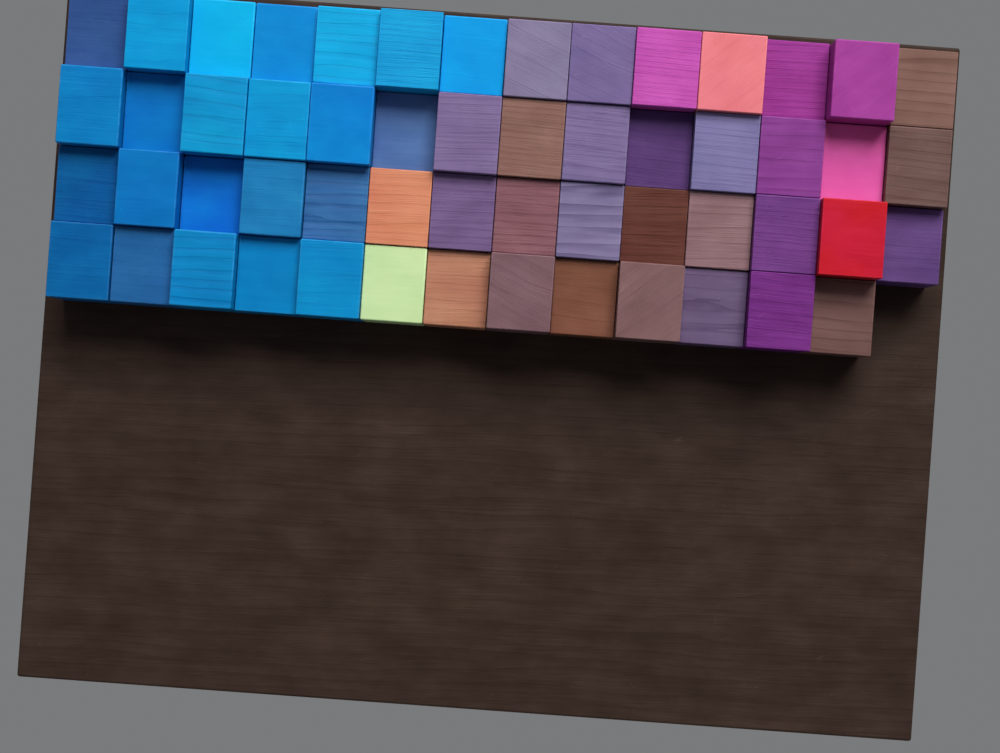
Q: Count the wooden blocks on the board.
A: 55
